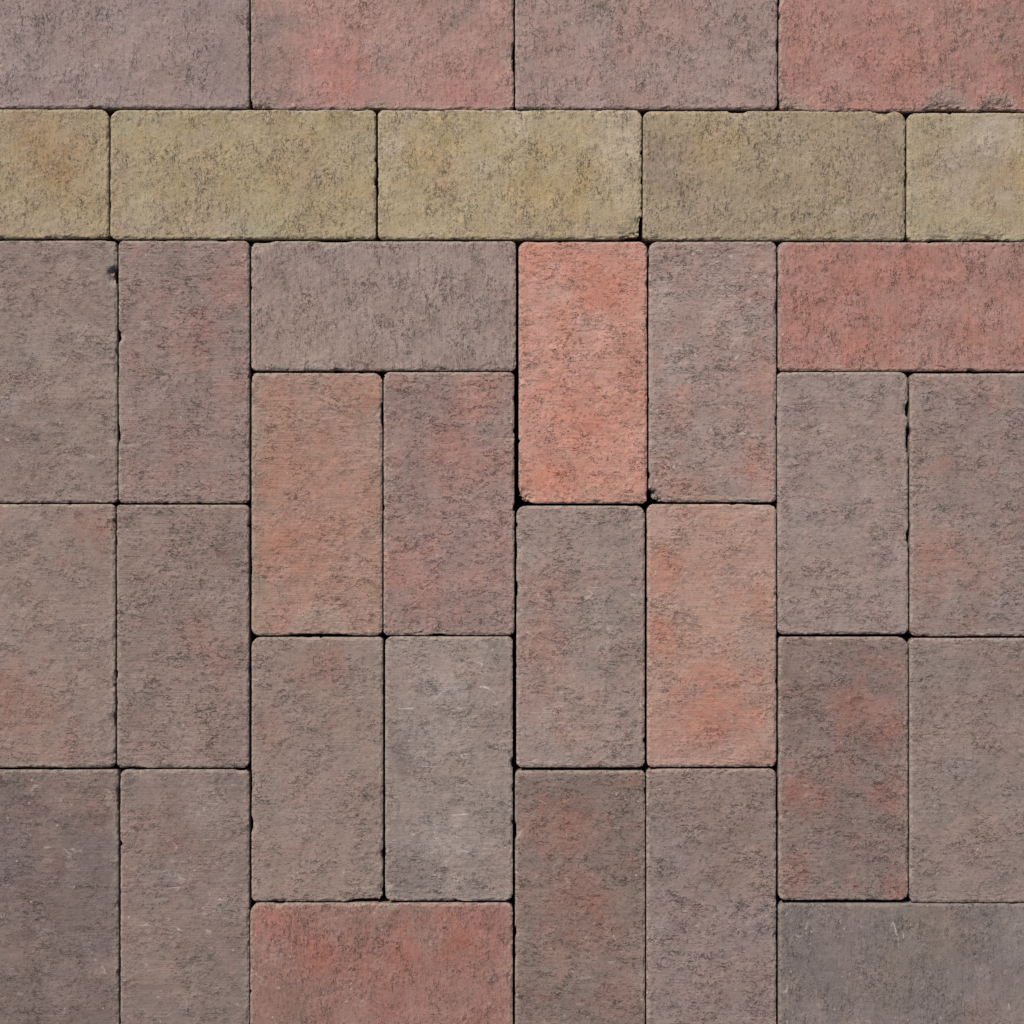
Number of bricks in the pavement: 33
